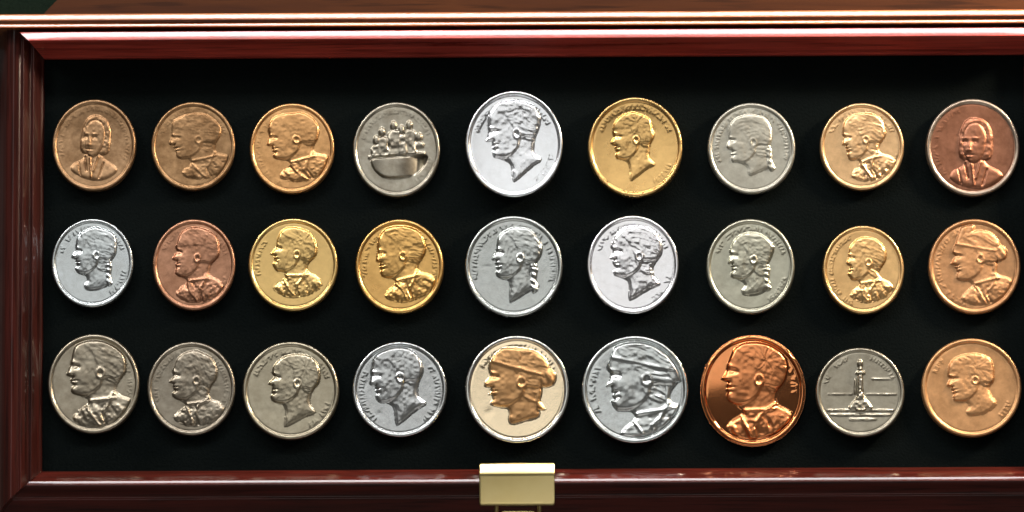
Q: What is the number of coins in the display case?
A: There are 27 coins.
